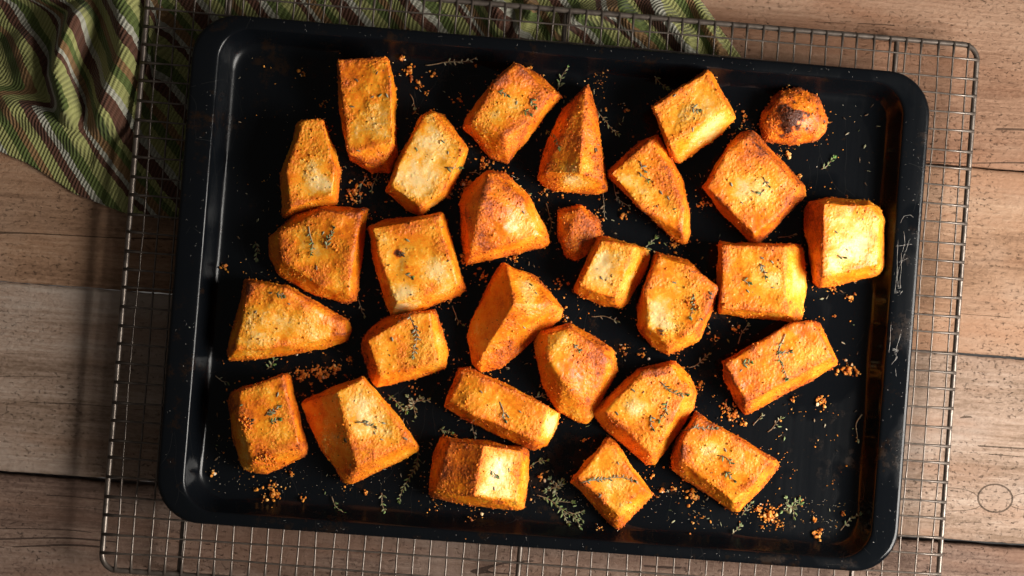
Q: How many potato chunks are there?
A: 29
